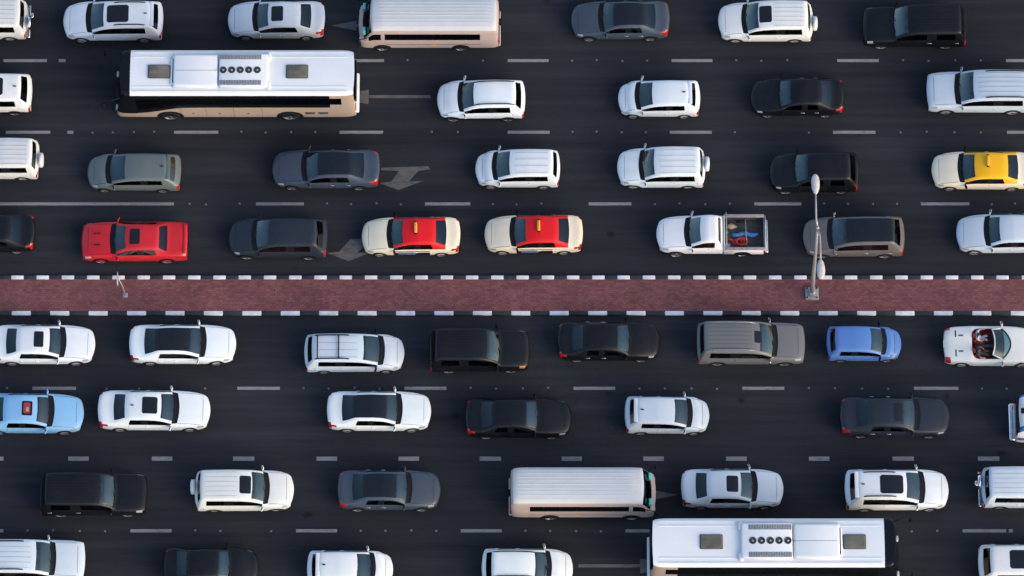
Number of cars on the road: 50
